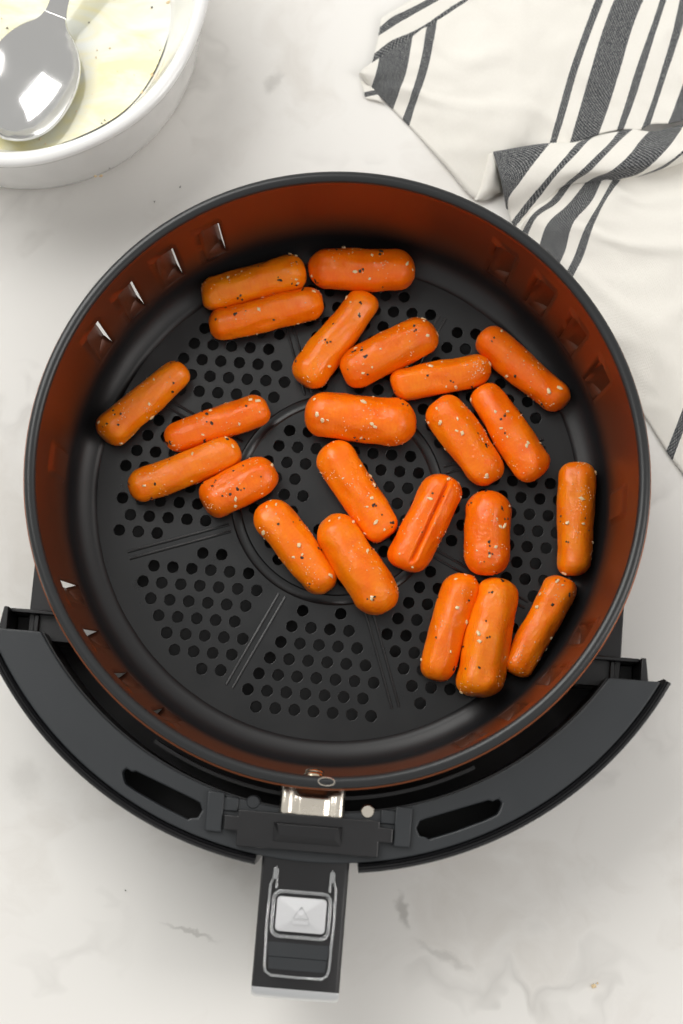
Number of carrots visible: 23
